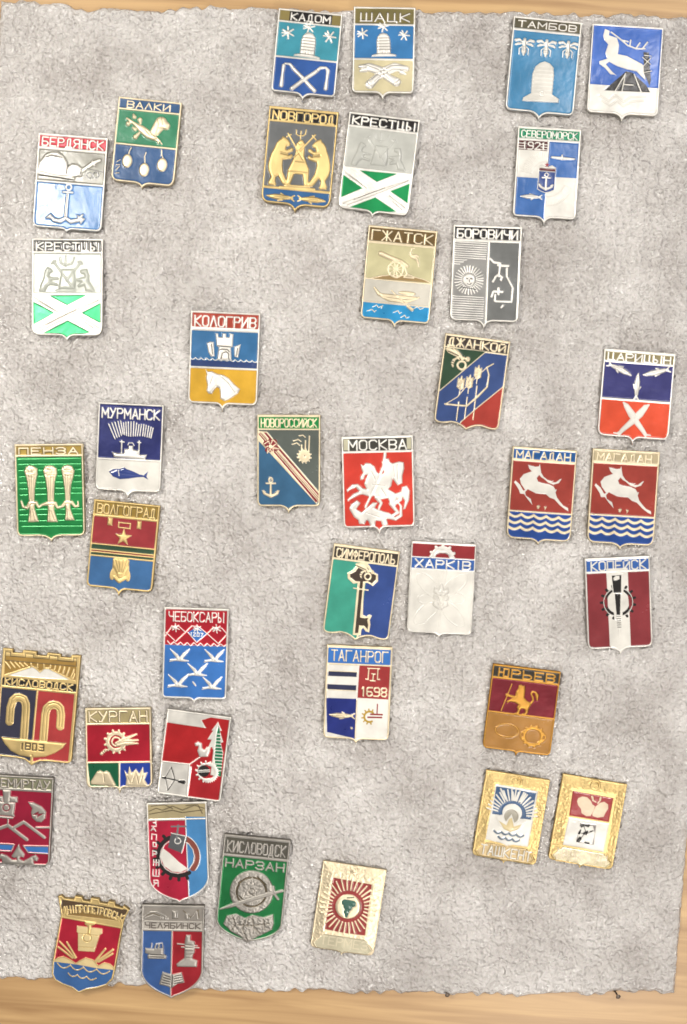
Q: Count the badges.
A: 39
